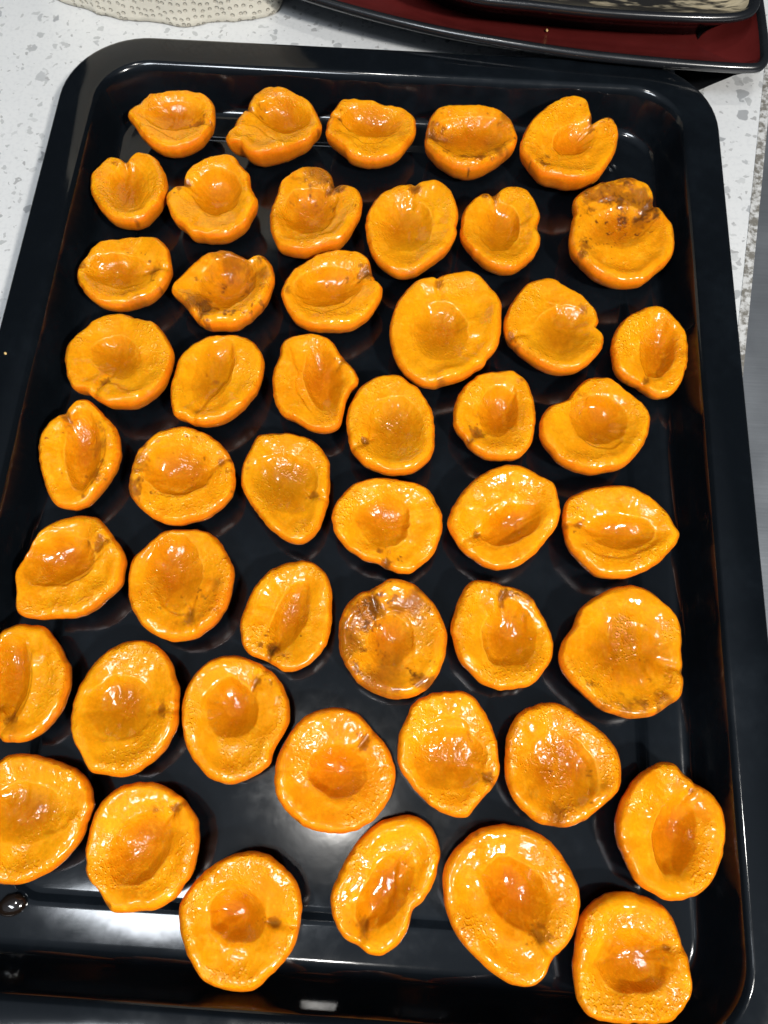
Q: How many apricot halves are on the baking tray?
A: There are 48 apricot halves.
